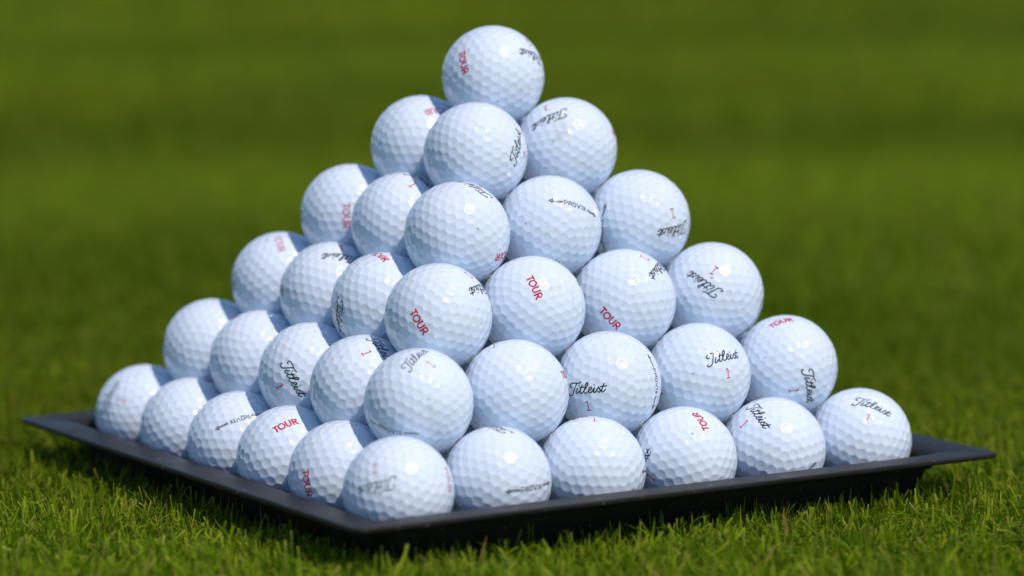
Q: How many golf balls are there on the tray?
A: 36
